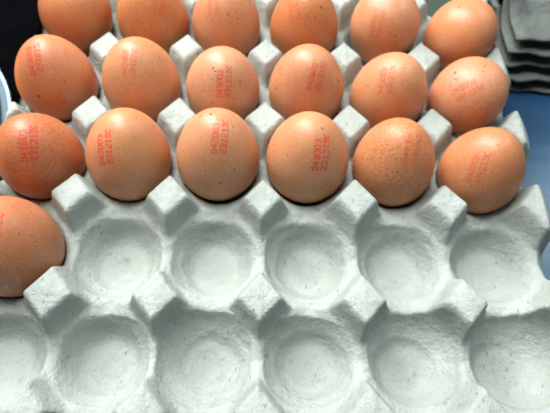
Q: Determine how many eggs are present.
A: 19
